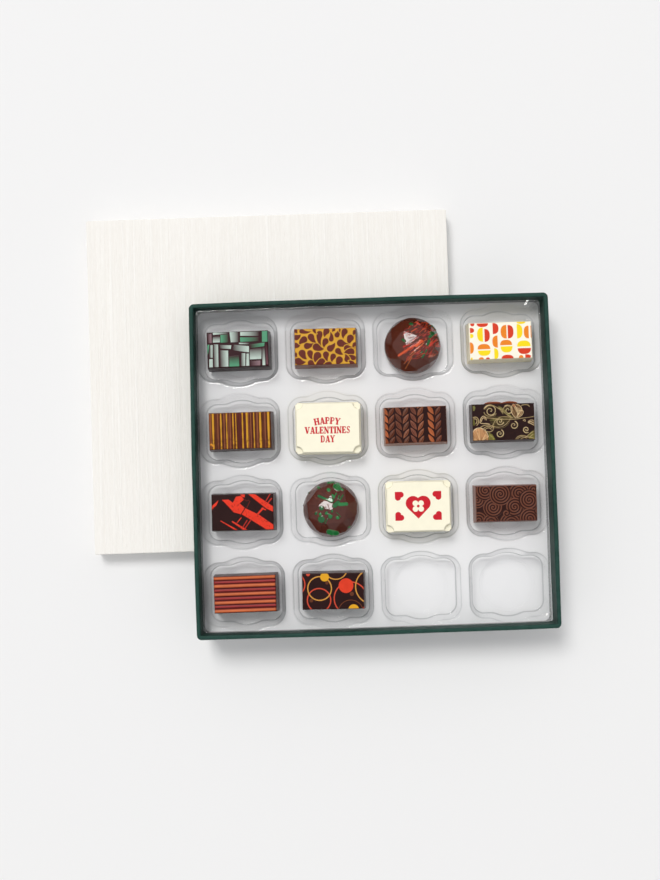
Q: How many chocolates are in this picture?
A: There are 14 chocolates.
